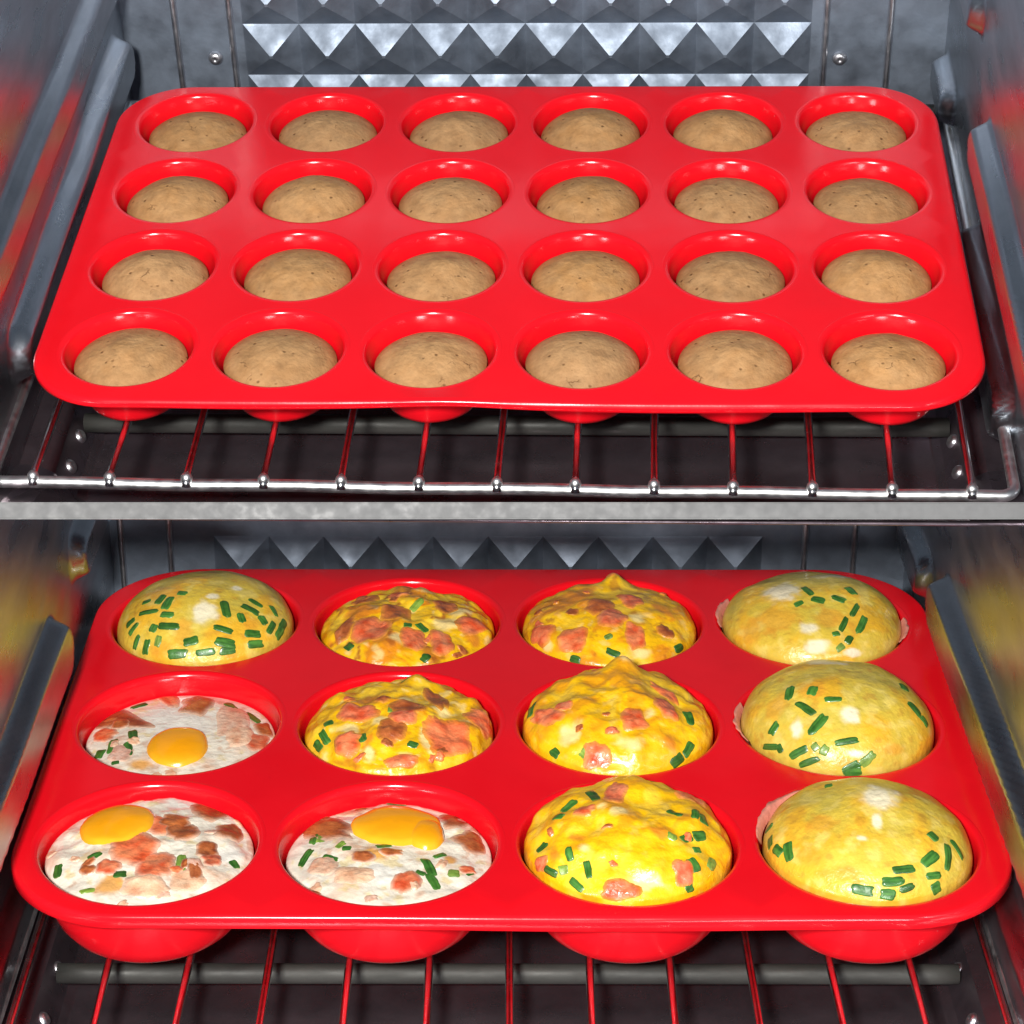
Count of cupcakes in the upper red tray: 24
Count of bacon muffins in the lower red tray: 5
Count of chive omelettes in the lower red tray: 4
